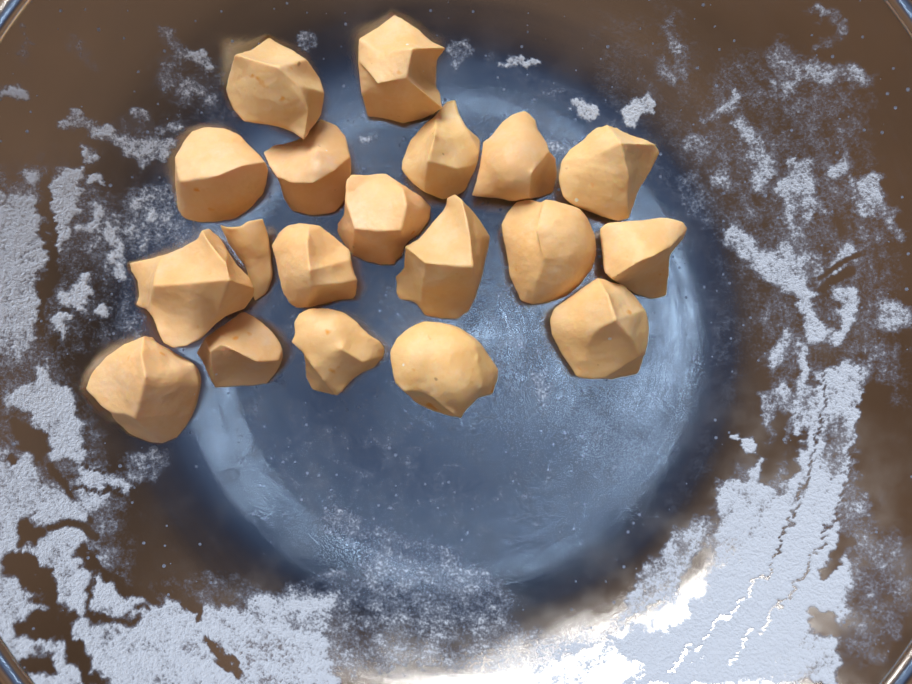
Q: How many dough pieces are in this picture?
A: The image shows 19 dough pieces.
